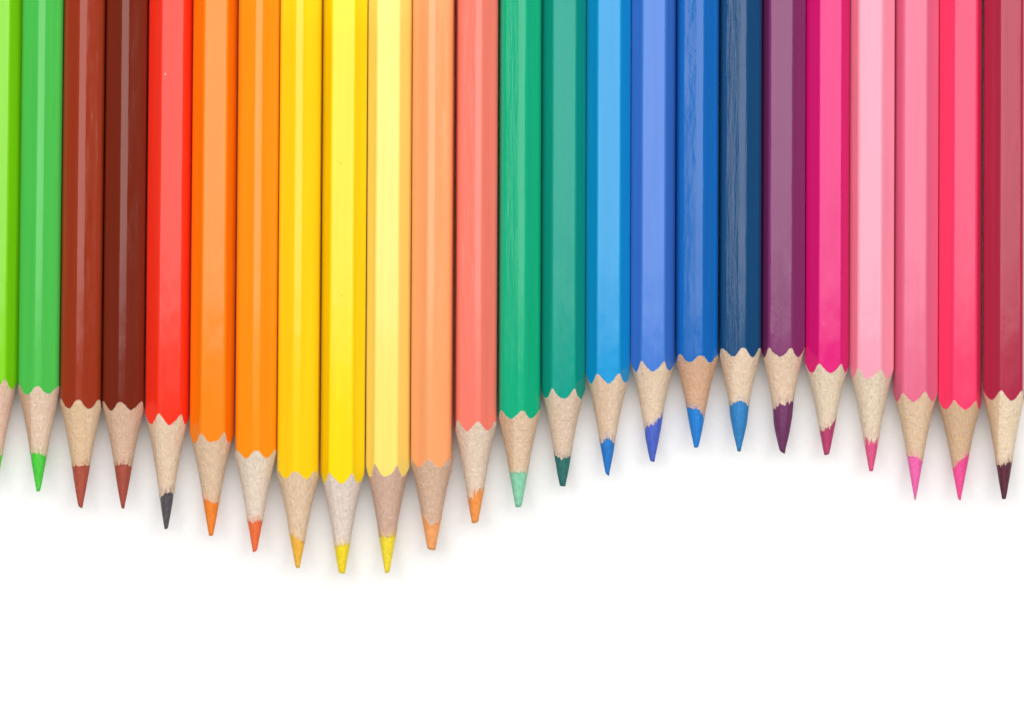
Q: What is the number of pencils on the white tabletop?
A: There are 24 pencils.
